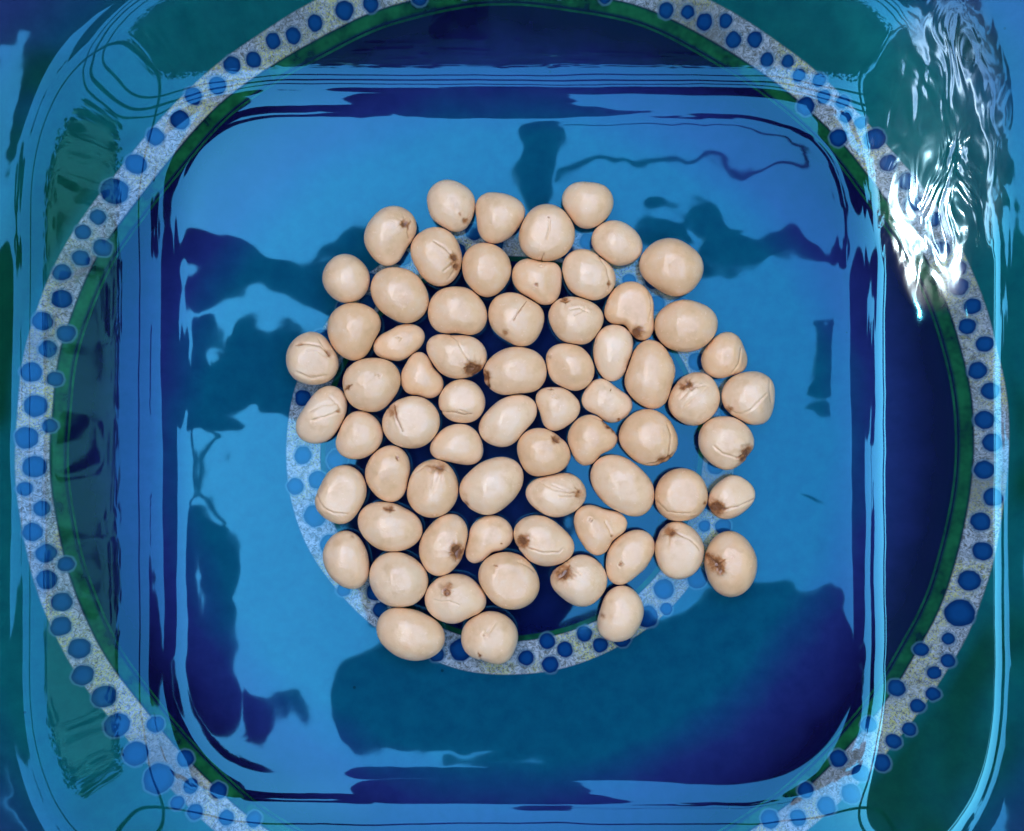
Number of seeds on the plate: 67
